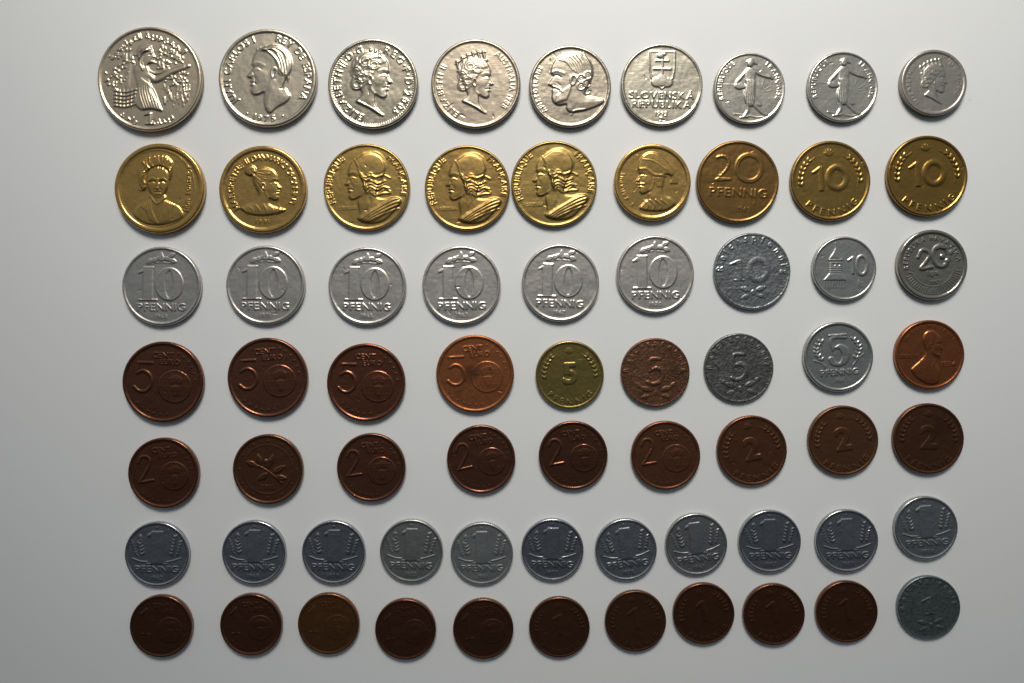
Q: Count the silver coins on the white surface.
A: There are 32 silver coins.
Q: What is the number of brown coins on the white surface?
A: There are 25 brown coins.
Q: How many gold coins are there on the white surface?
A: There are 10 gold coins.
